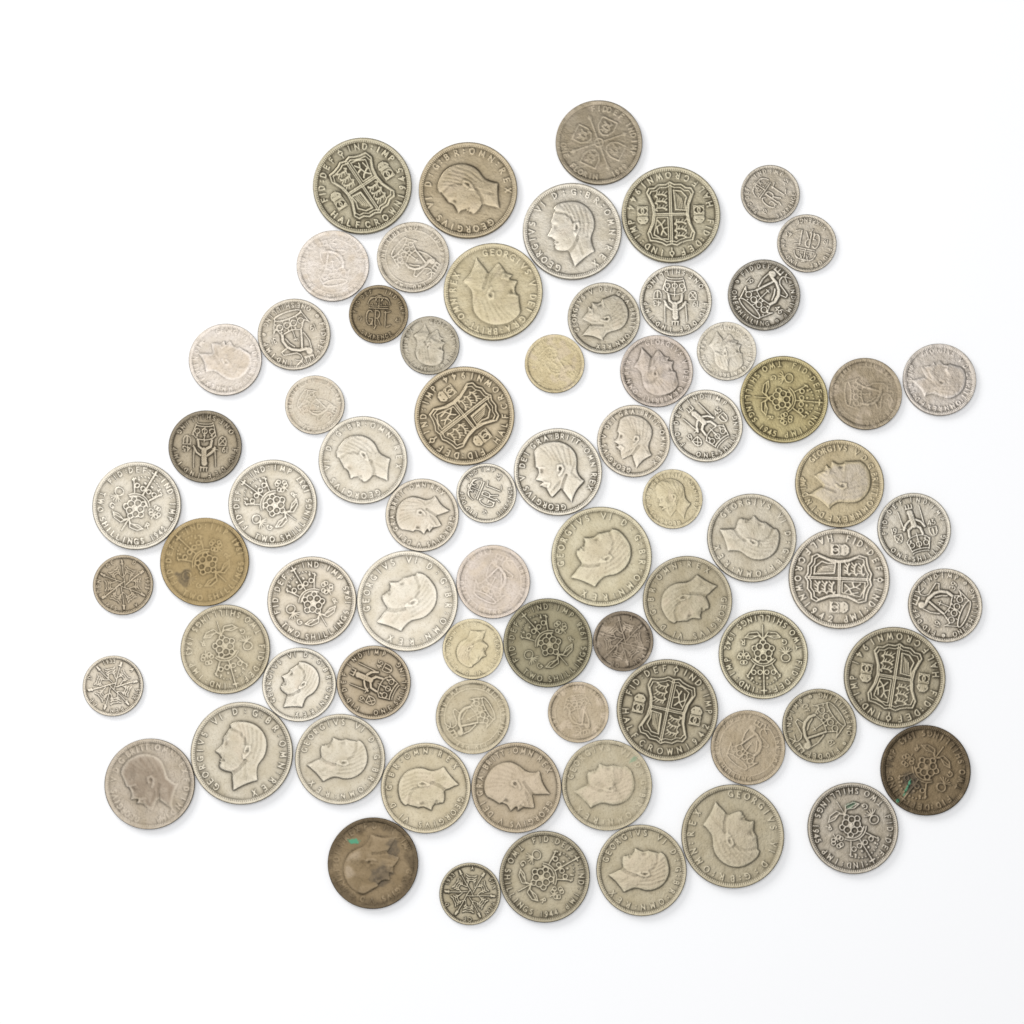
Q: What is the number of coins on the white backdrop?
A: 74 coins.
